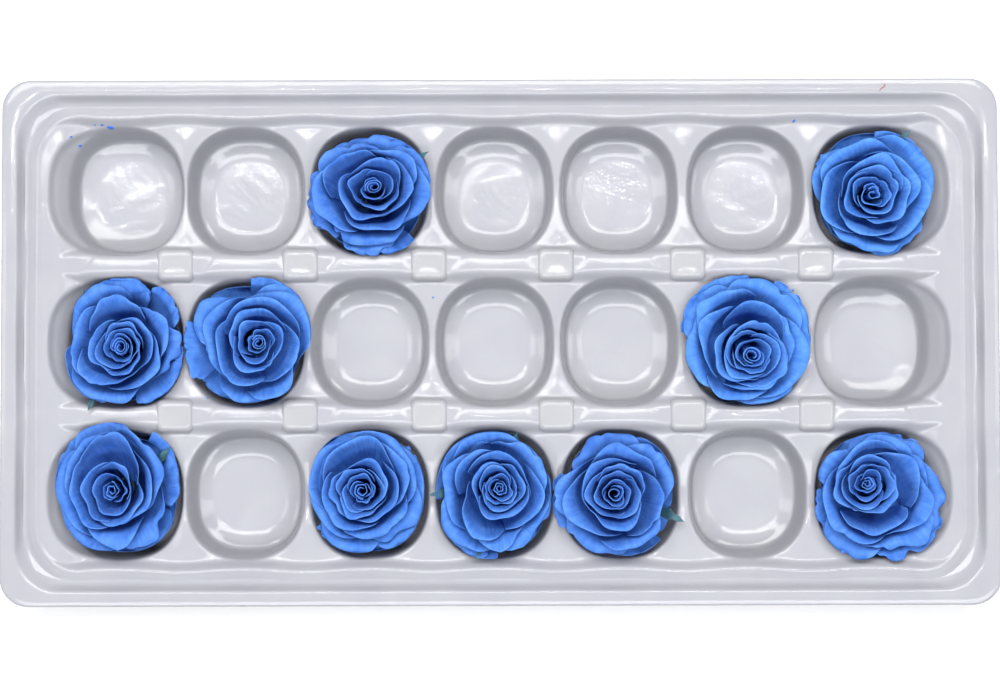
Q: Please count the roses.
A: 10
